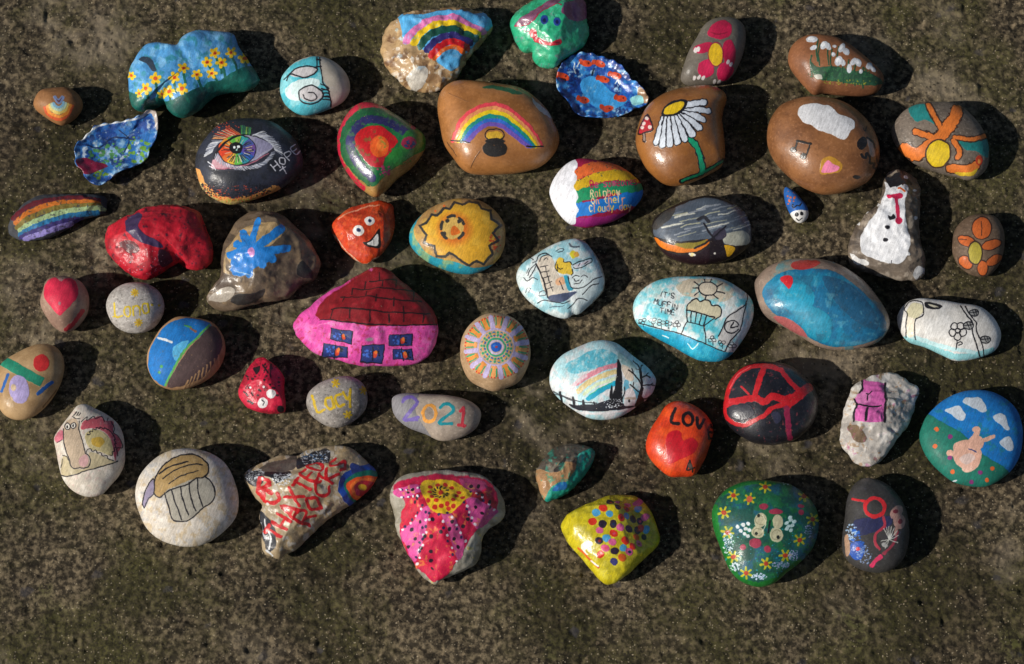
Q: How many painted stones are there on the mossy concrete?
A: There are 49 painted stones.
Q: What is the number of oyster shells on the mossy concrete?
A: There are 2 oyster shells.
